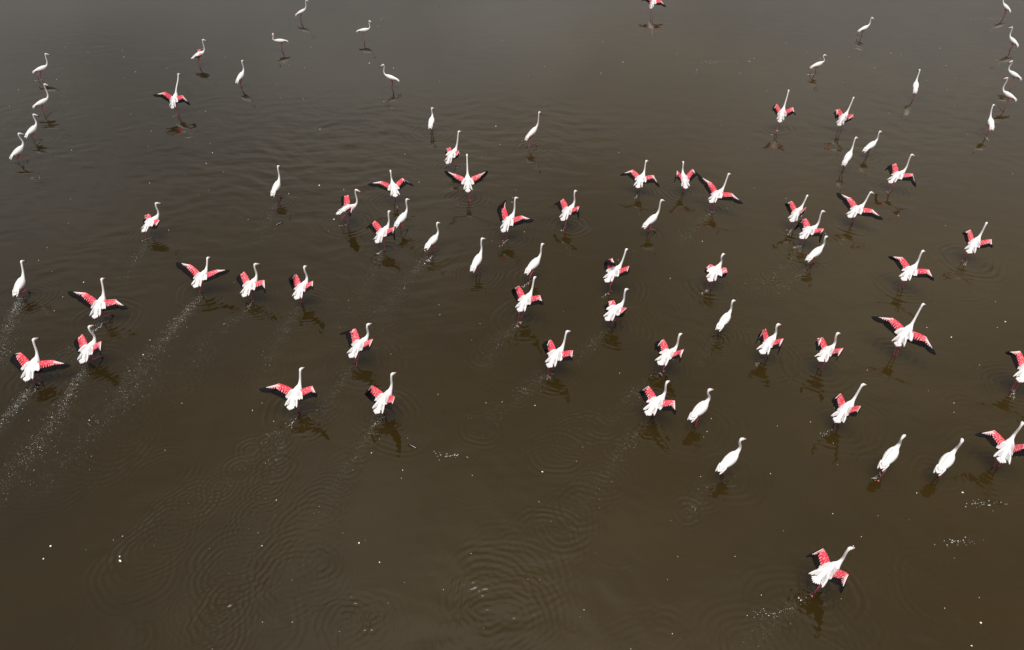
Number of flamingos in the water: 79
